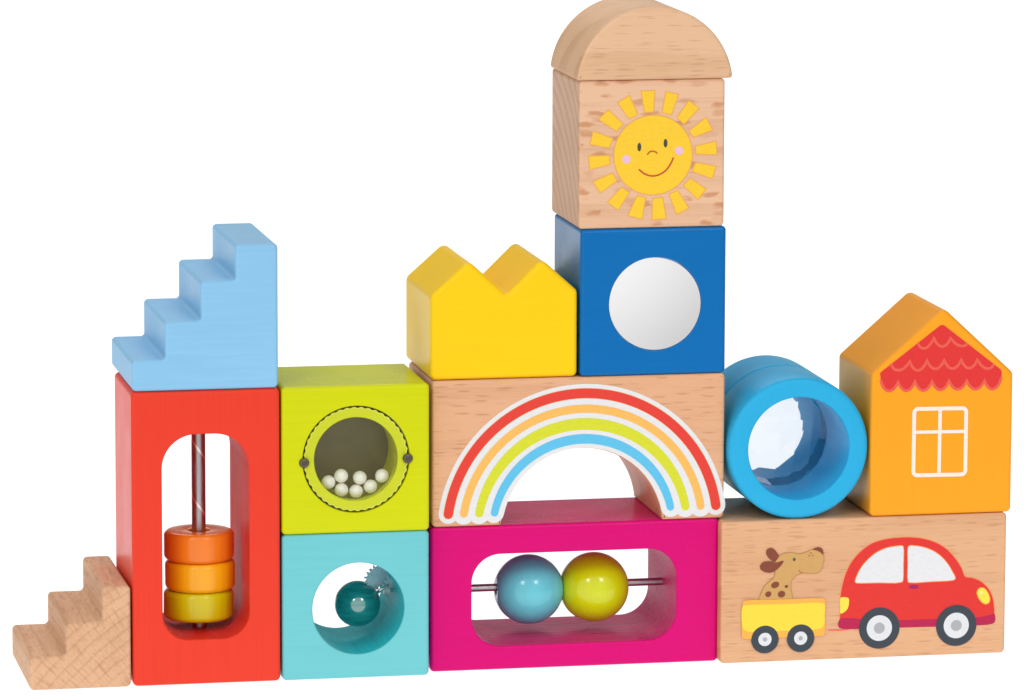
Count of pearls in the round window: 7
